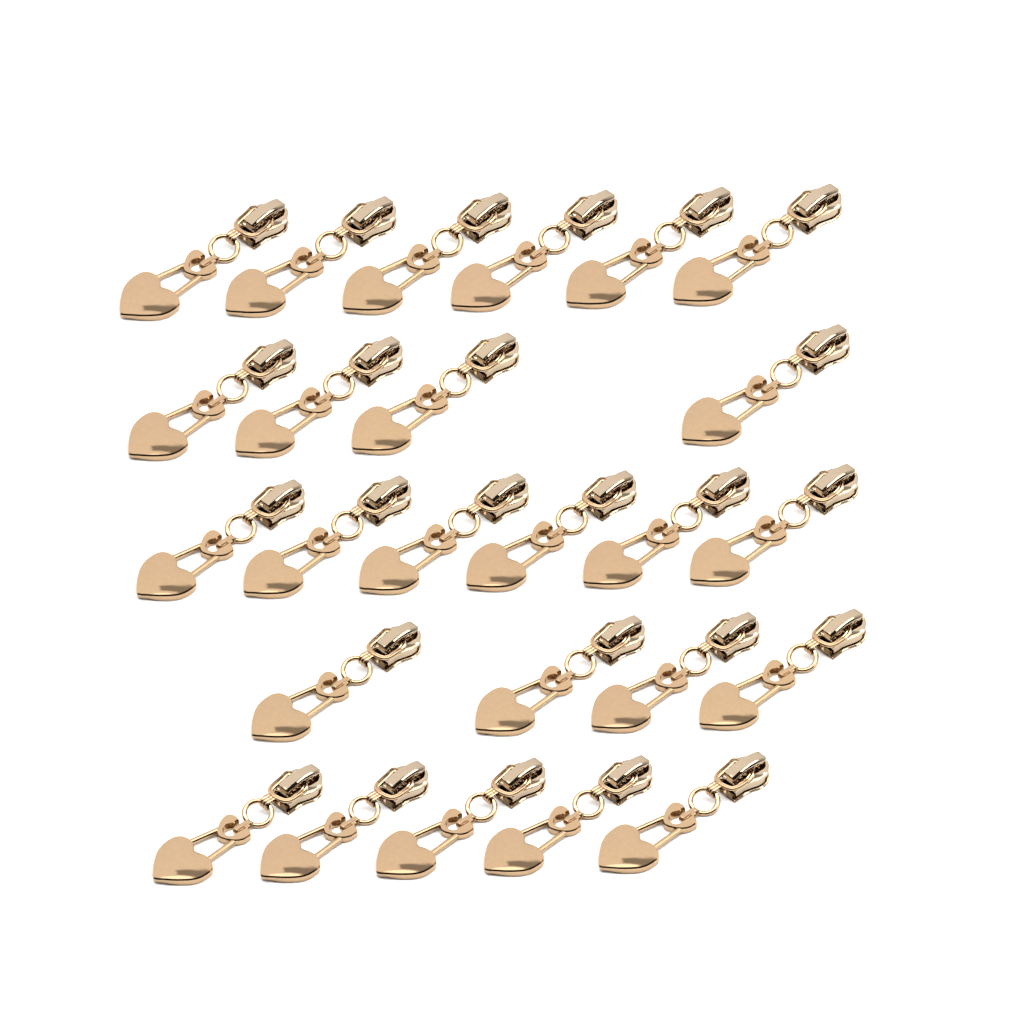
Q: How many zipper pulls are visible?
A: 25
